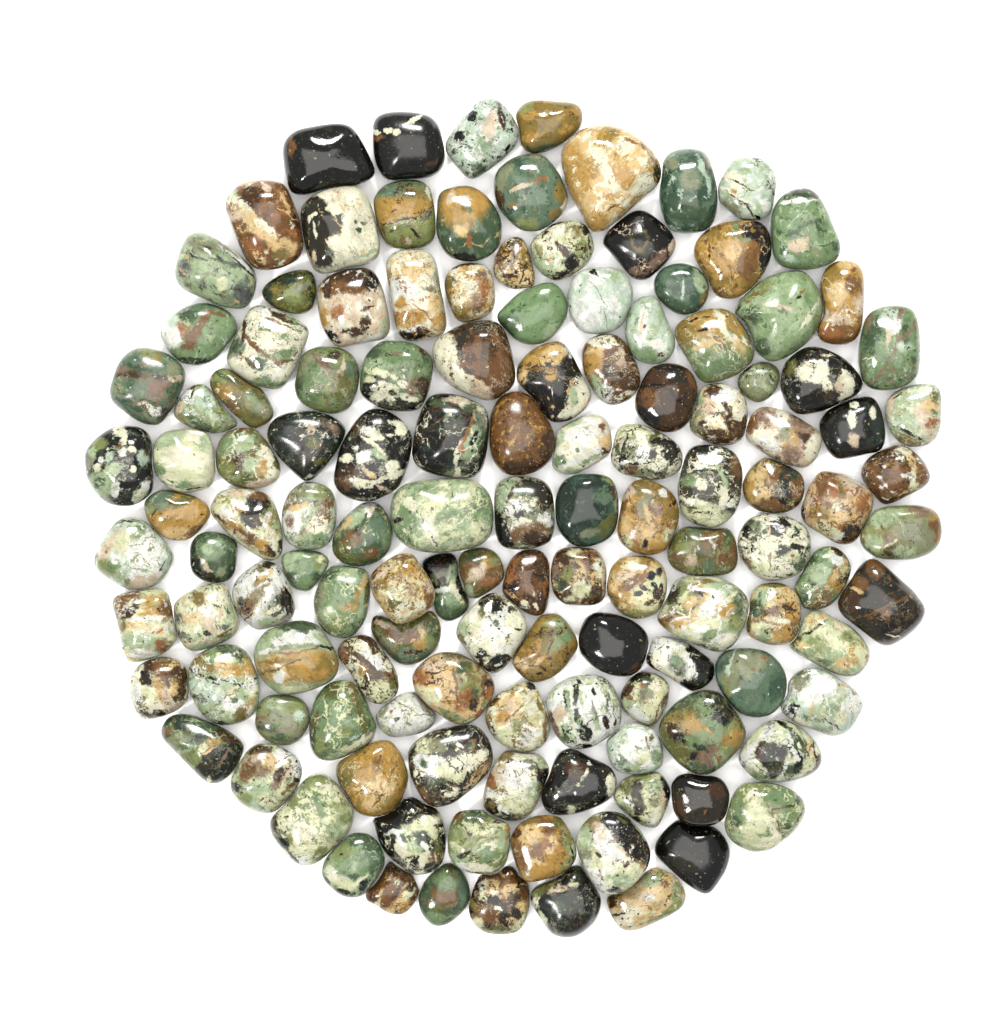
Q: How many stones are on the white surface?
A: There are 131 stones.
